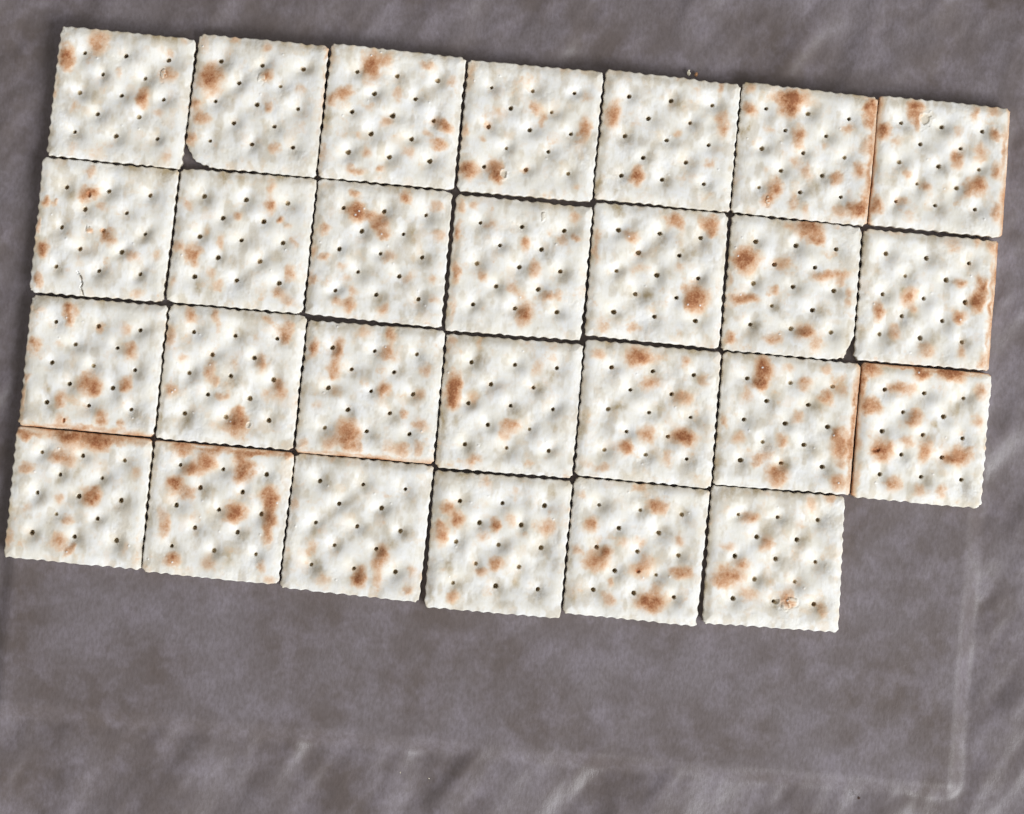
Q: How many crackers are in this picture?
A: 27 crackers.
